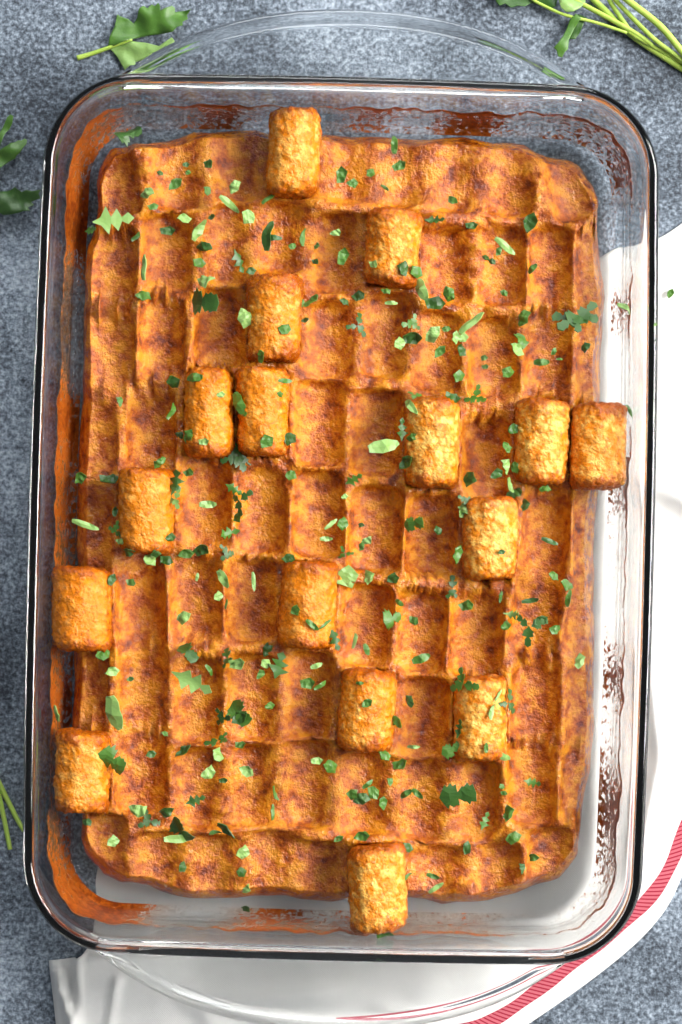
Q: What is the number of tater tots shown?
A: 16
